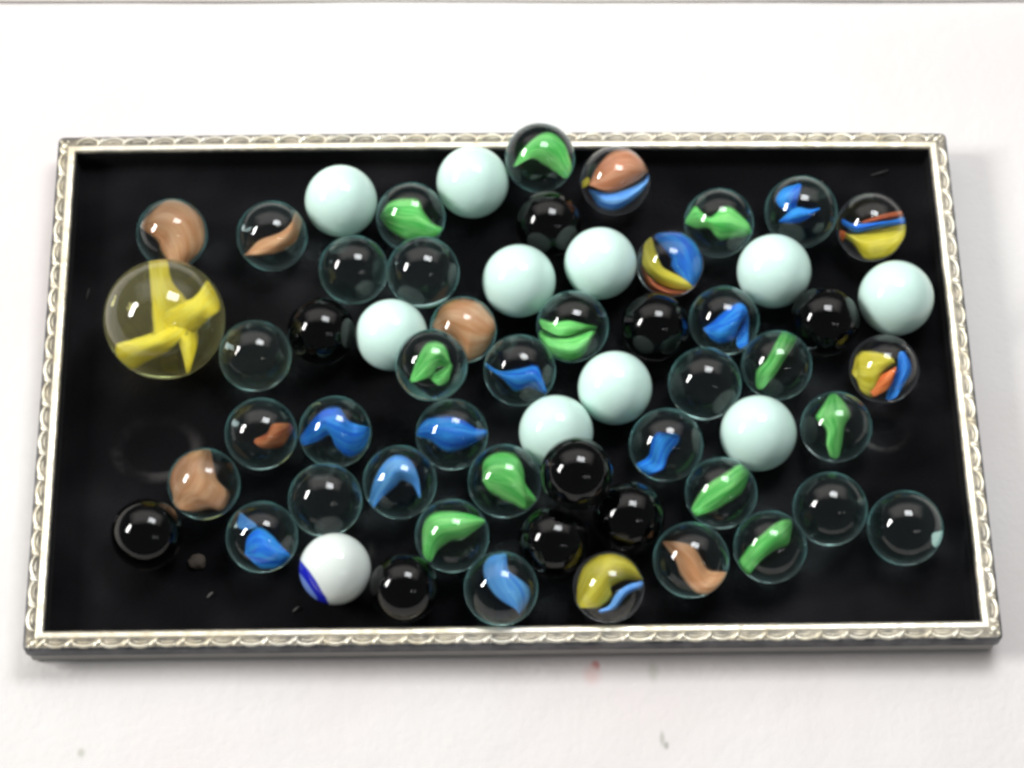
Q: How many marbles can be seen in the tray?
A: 59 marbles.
